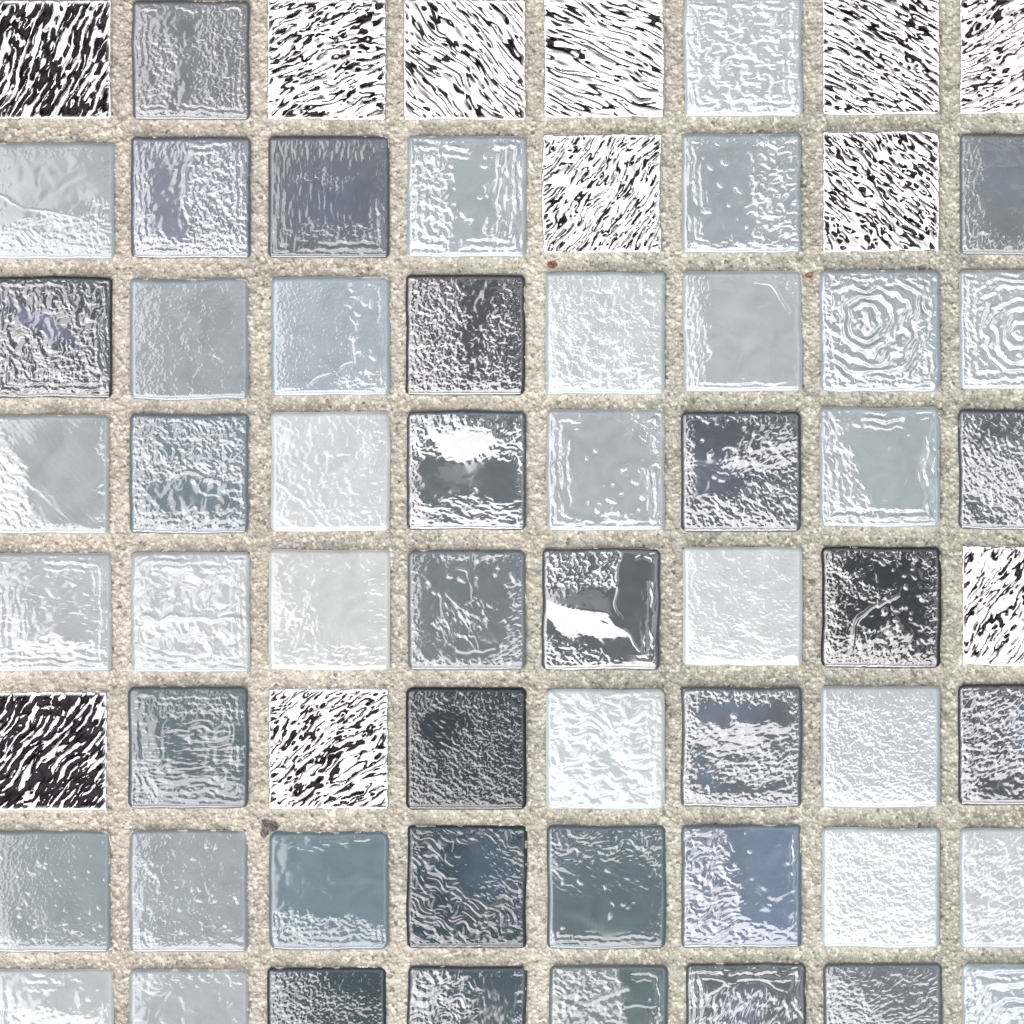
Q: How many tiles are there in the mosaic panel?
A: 64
